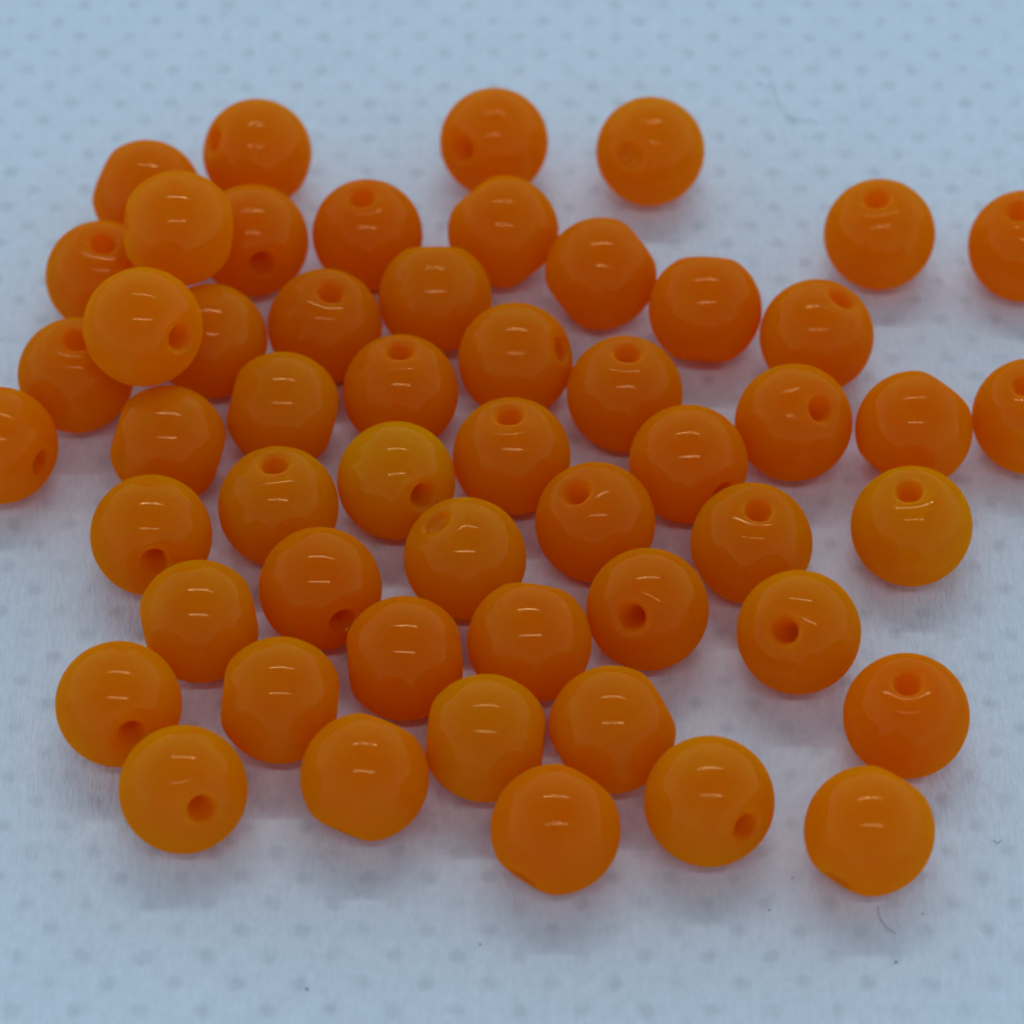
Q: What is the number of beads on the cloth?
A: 53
